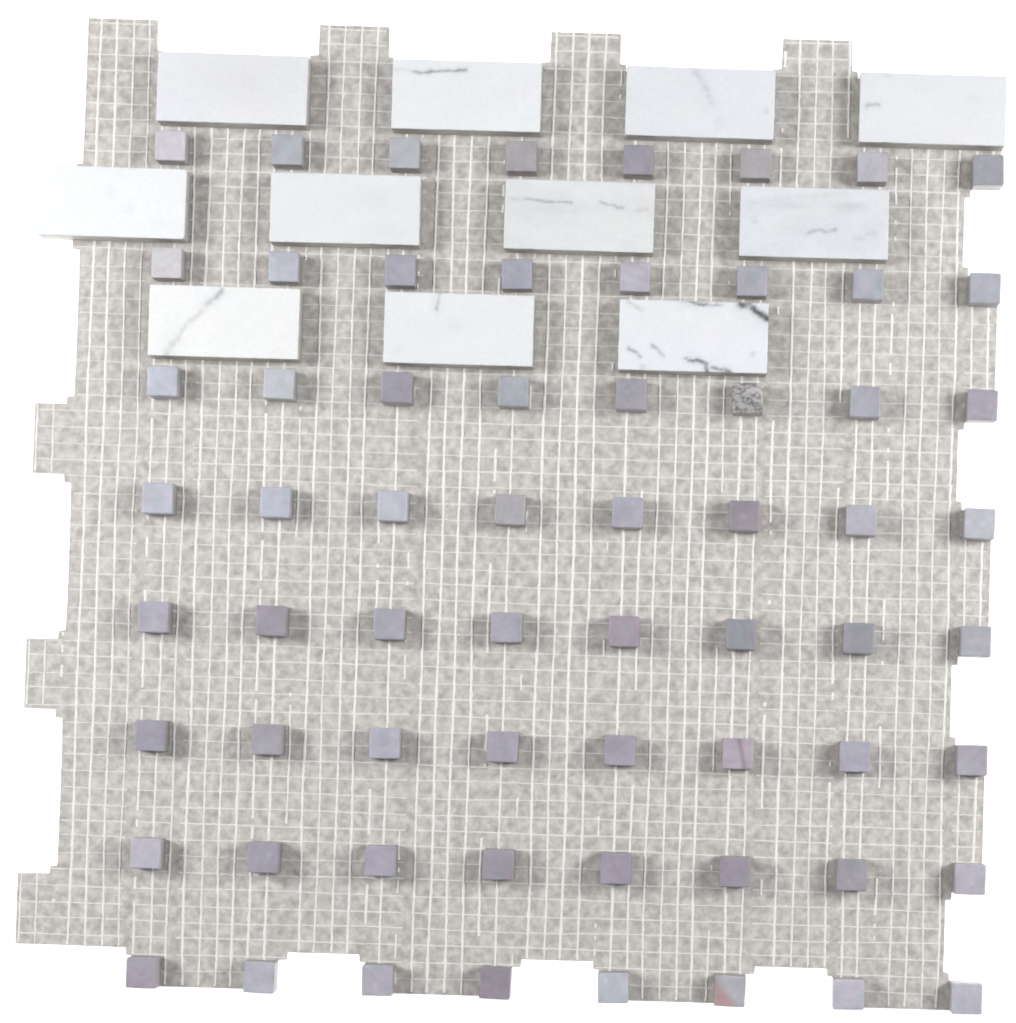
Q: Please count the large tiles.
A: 11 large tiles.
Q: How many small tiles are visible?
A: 64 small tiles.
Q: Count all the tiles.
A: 75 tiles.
